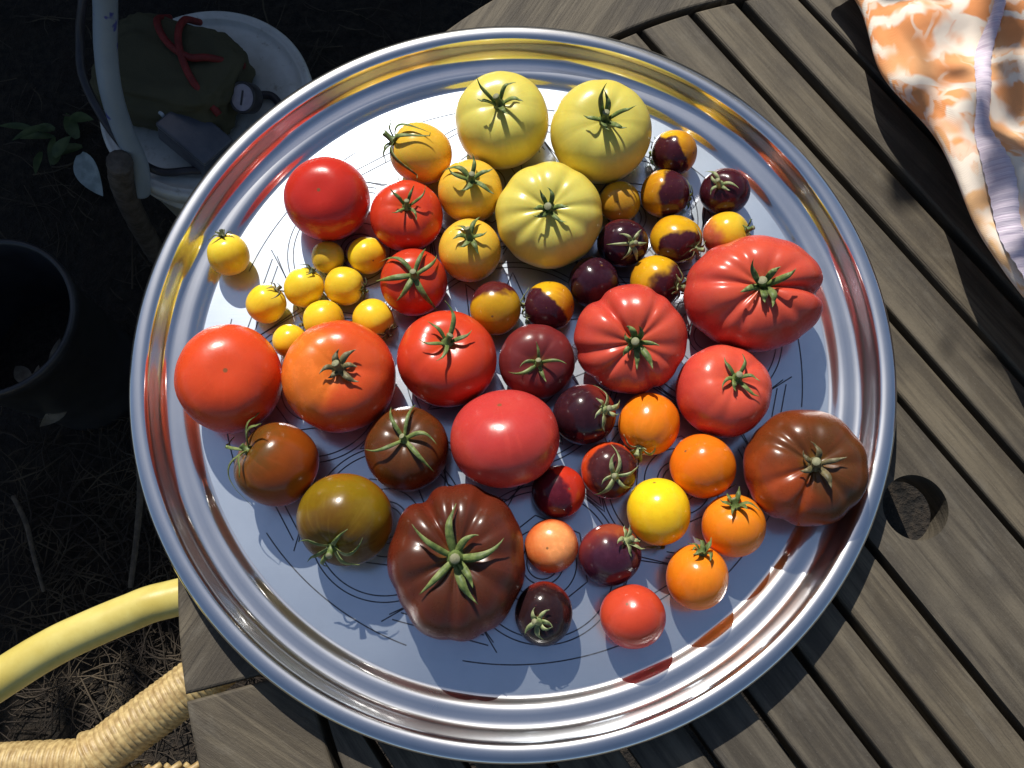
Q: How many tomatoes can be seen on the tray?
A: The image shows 54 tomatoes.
